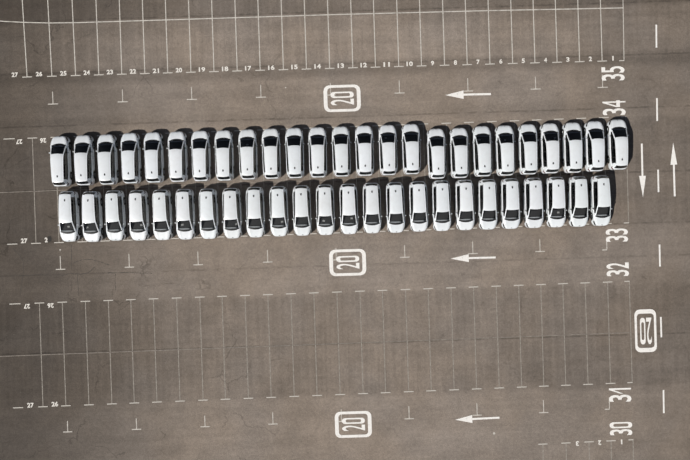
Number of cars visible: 49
